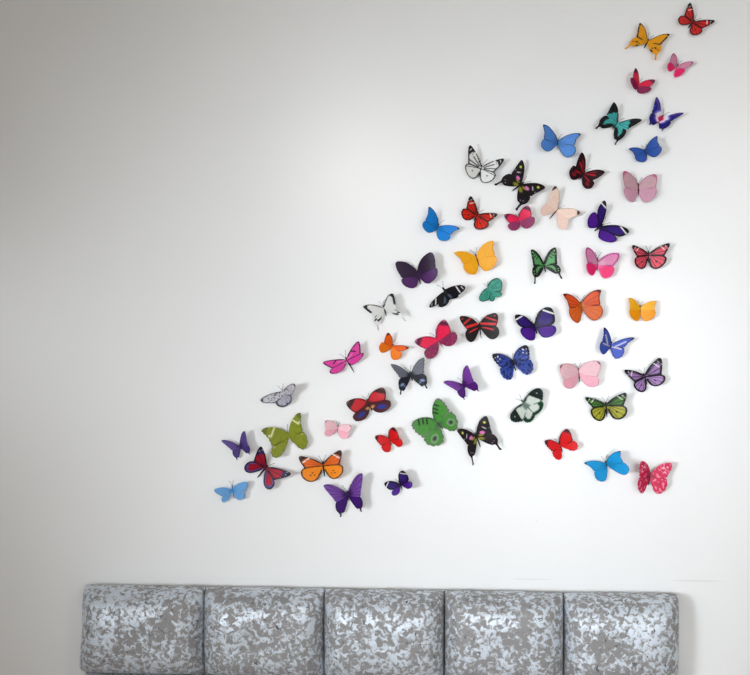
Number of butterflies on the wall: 56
